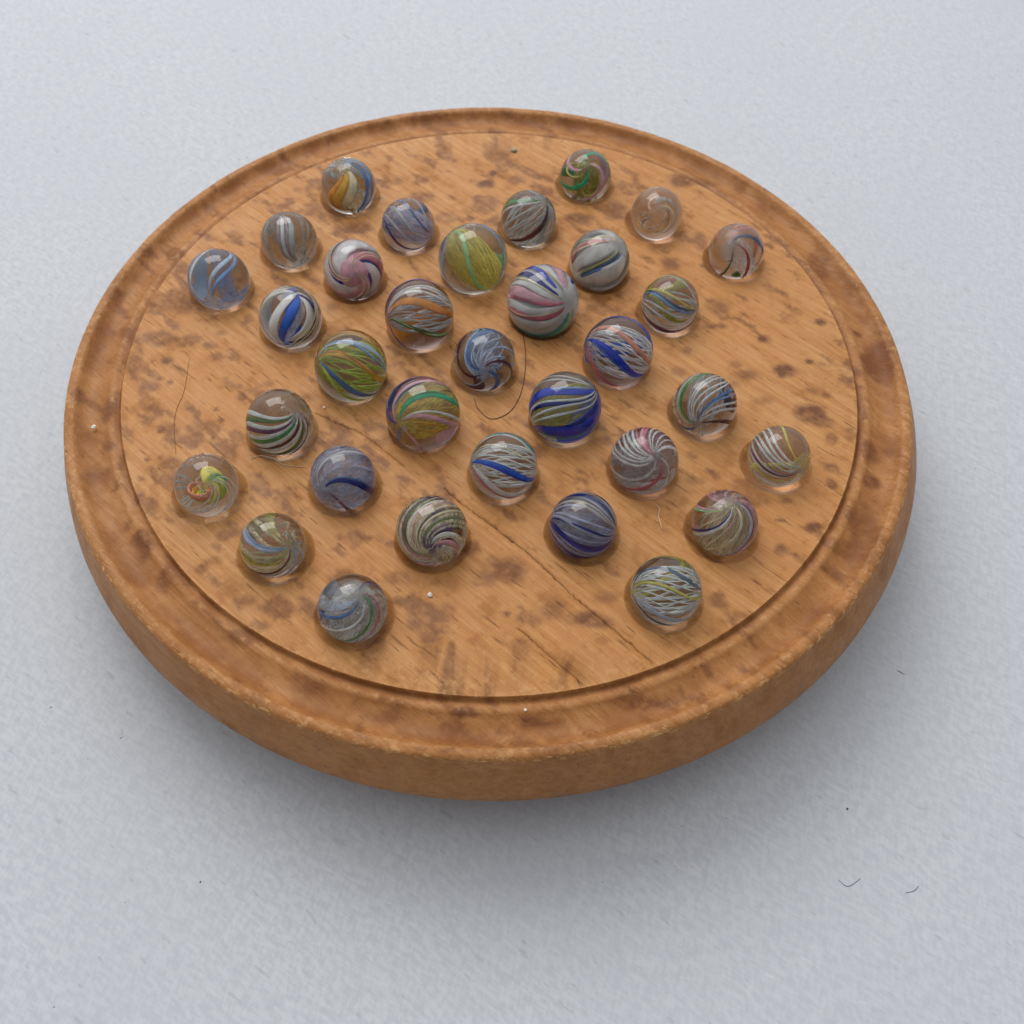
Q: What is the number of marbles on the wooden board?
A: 33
